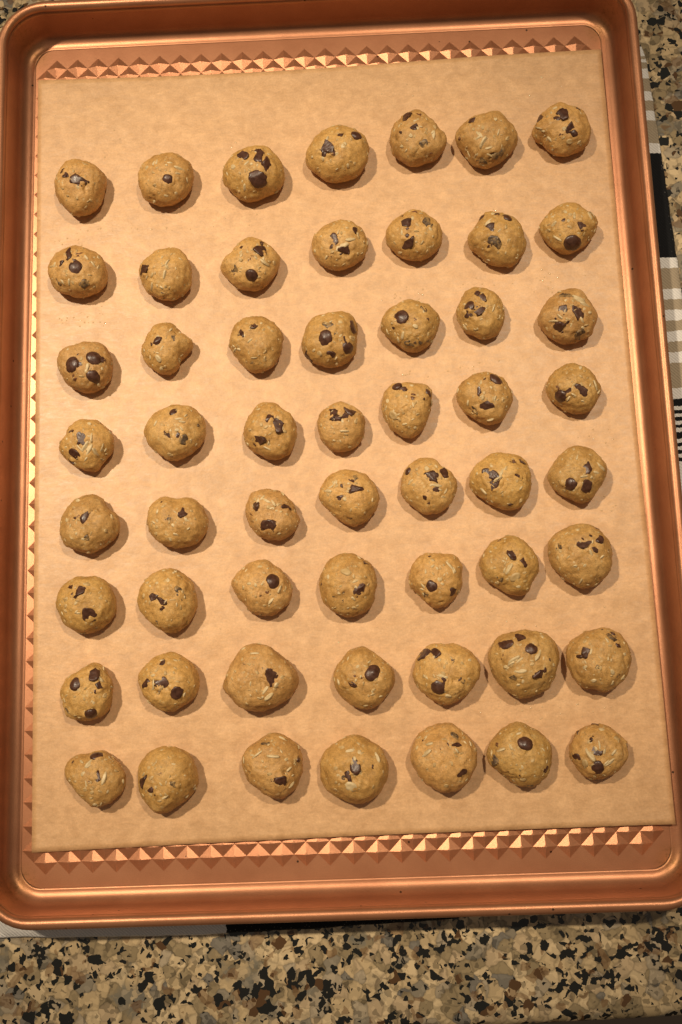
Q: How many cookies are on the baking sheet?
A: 56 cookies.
